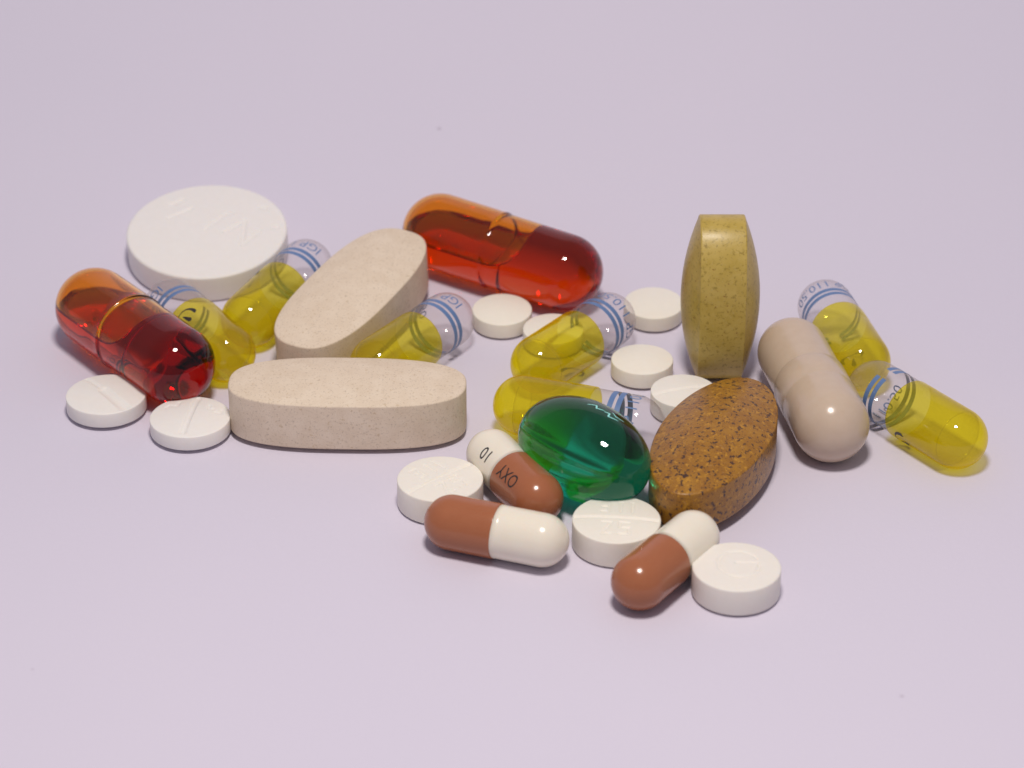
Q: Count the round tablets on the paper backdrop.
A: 11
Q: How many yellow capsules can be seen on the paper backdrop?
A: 7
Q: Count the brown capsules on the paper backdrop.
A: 3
